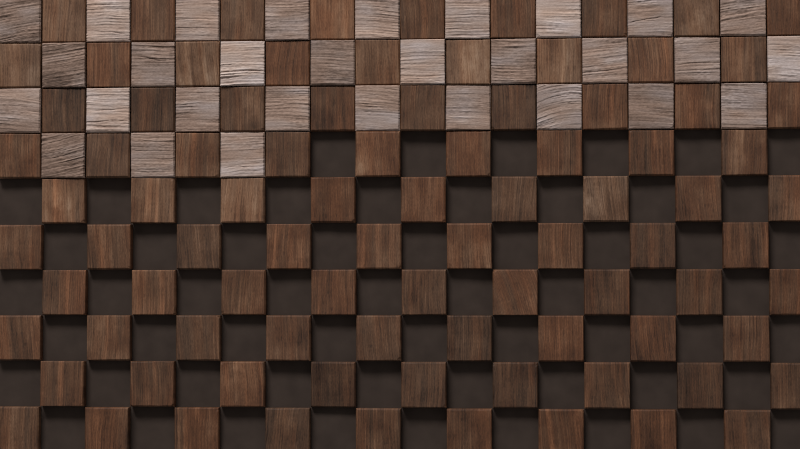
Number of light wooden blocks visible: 30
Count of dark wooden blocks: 90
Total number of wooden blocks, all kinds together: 120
